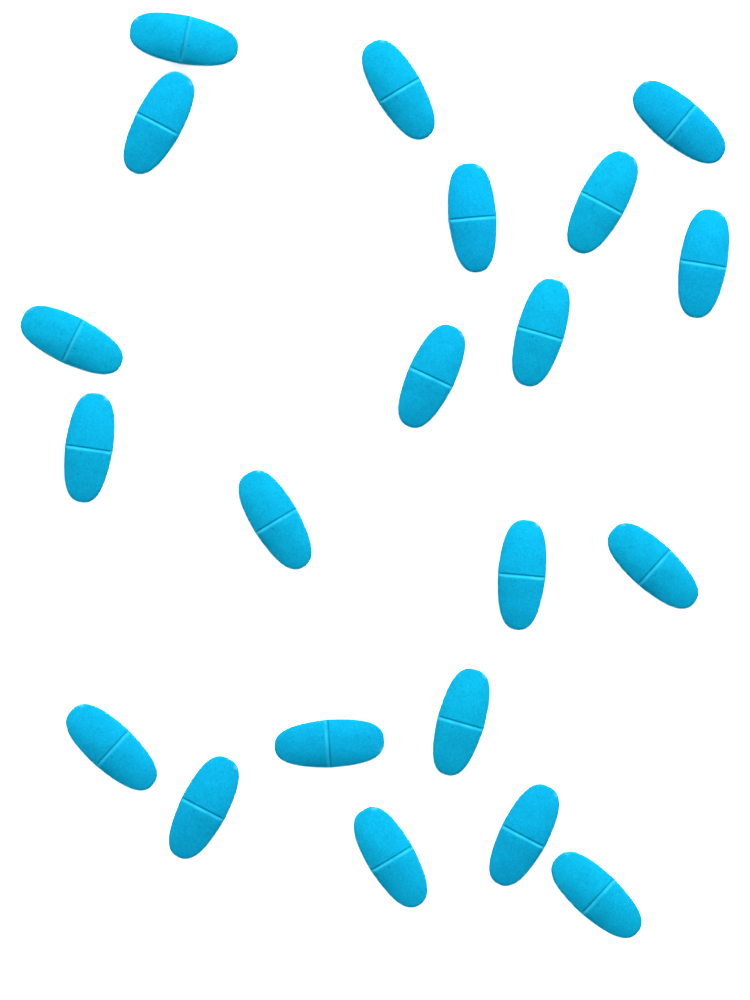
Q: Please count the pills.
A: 21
